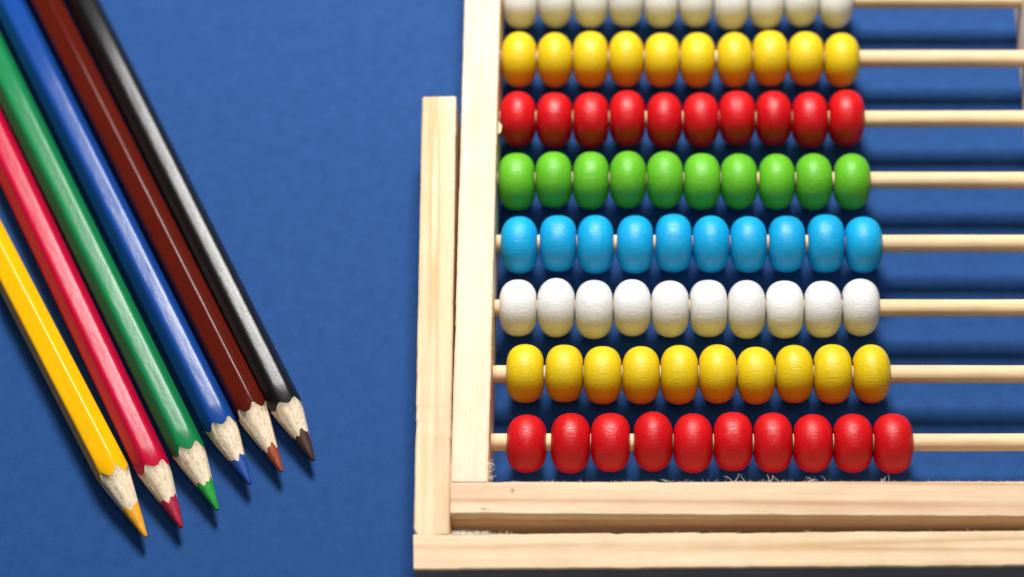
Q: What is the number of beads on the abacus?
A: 80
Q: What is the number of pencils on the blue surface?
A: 6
